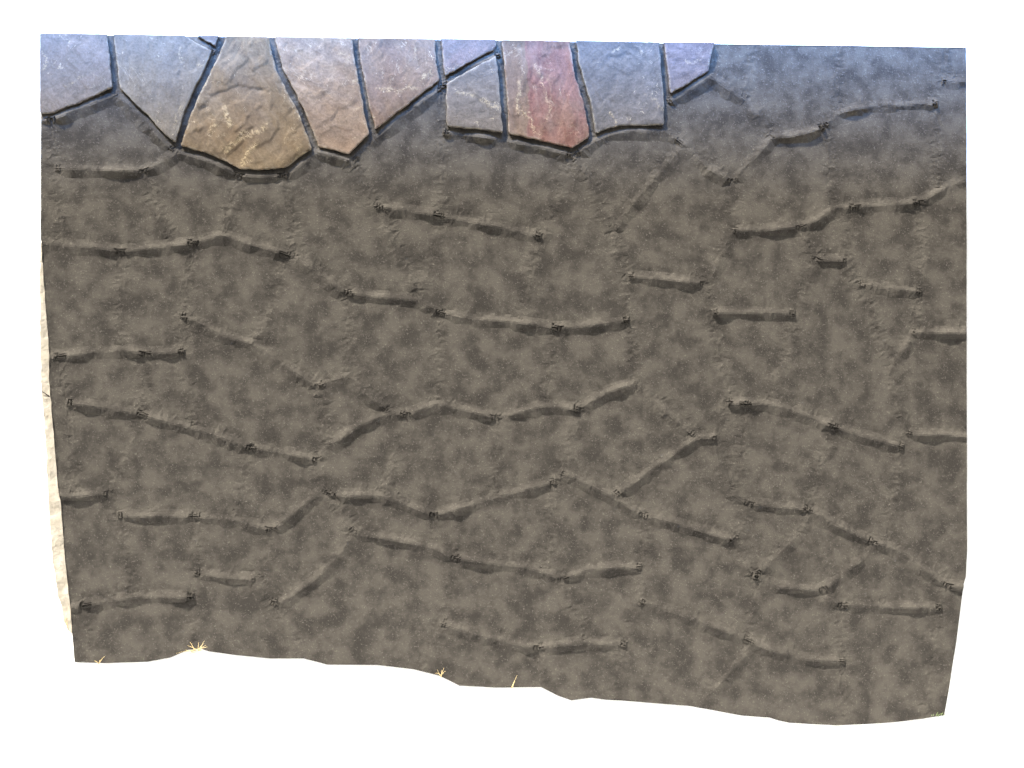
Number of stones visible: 11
